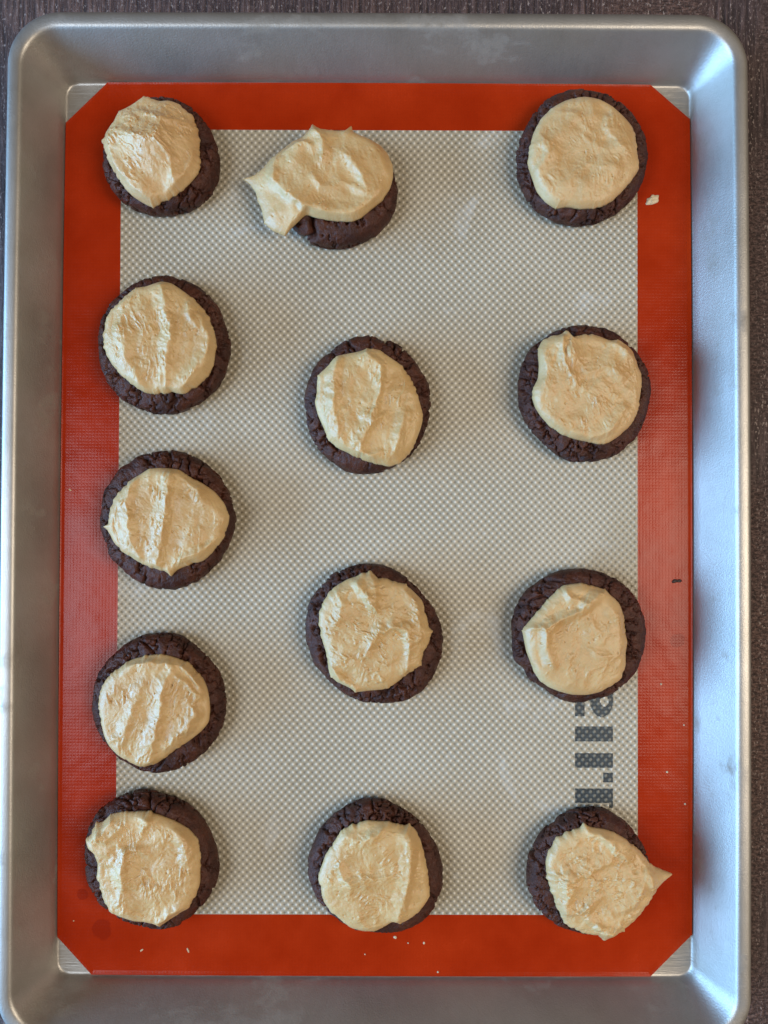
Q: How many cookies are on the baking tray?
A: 13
